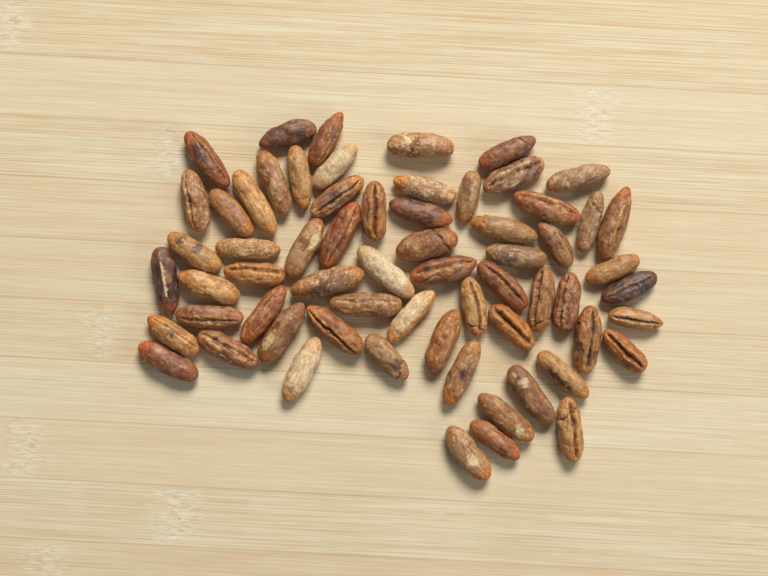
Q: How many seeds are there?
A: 64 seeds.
